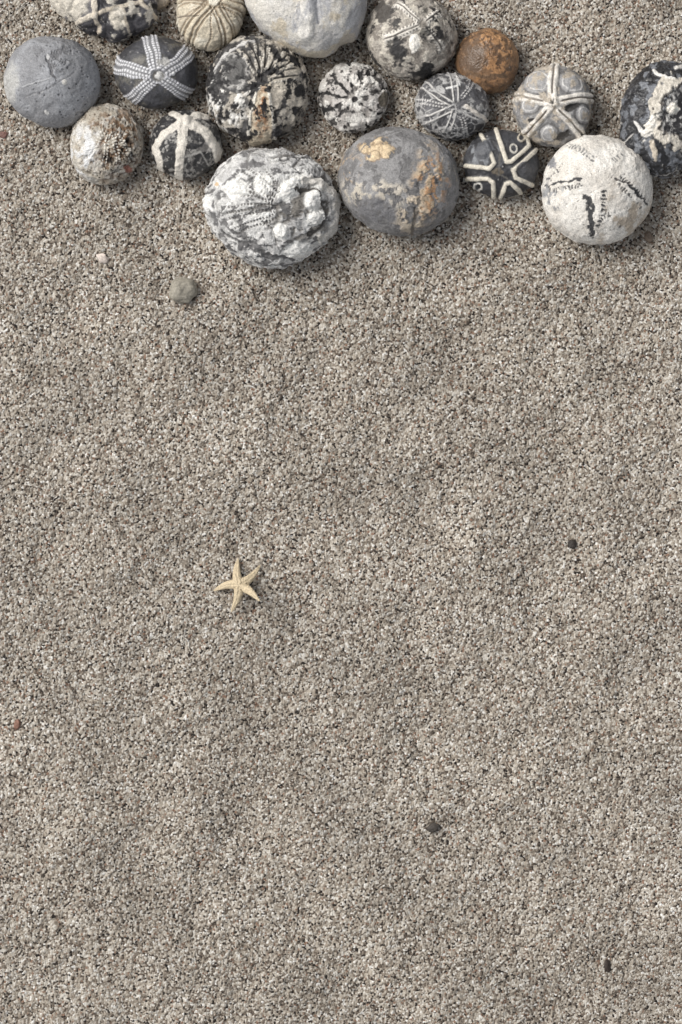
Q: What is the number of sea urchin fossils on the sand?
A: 18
